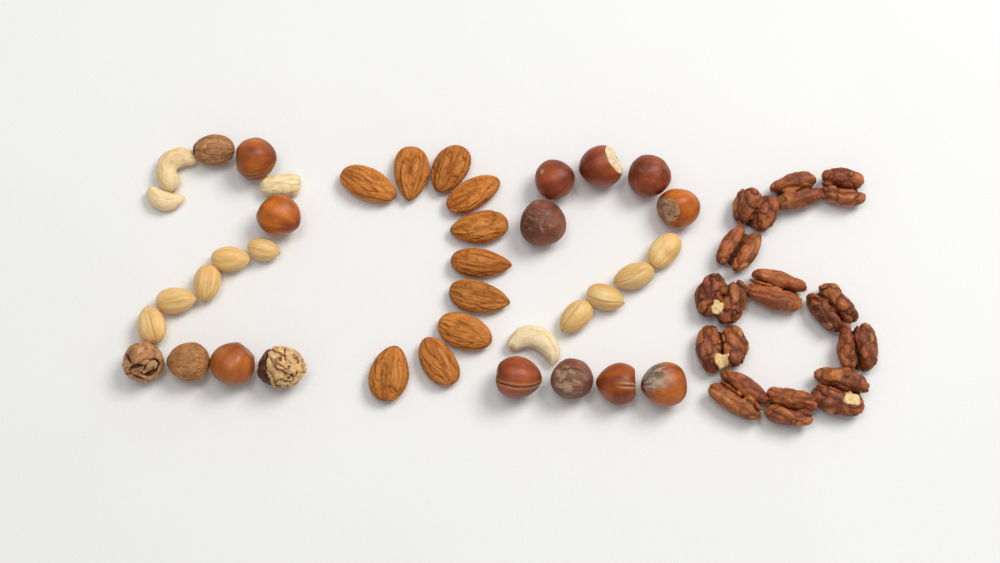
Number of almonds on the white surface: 10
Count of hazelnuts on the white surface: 12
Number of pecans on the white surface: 12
